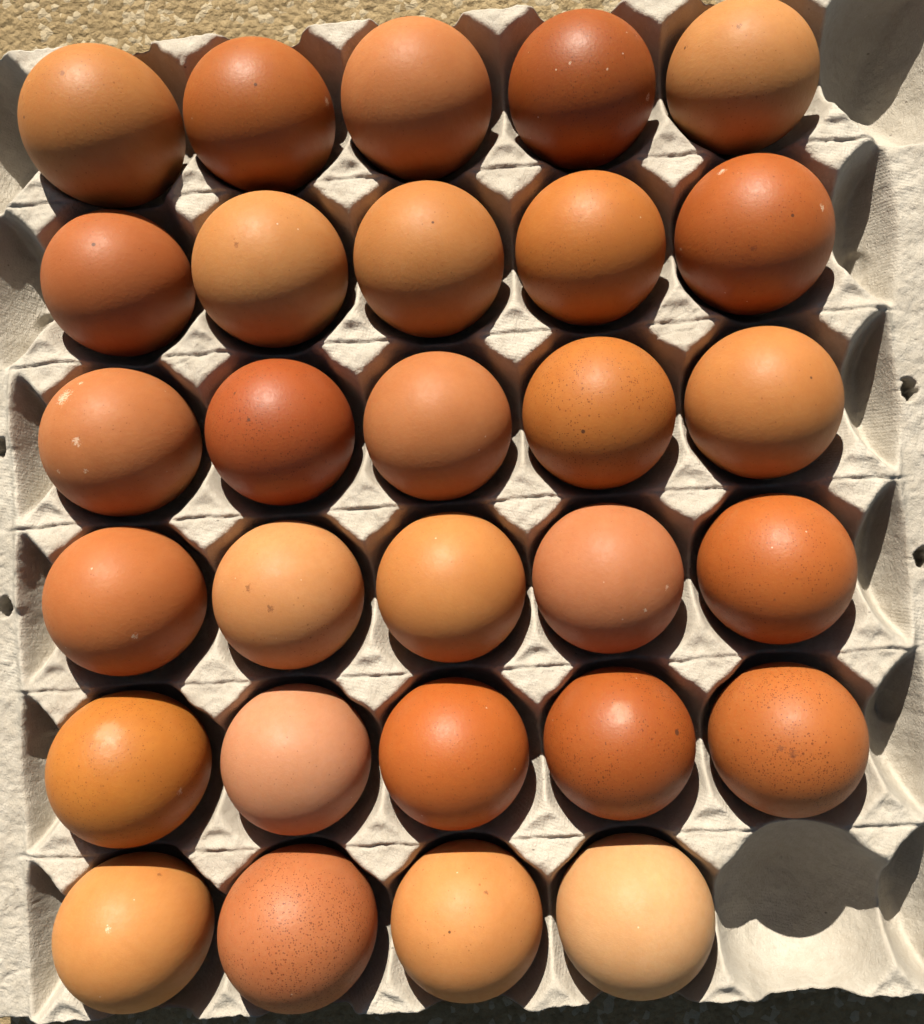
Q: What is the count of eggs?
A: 29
